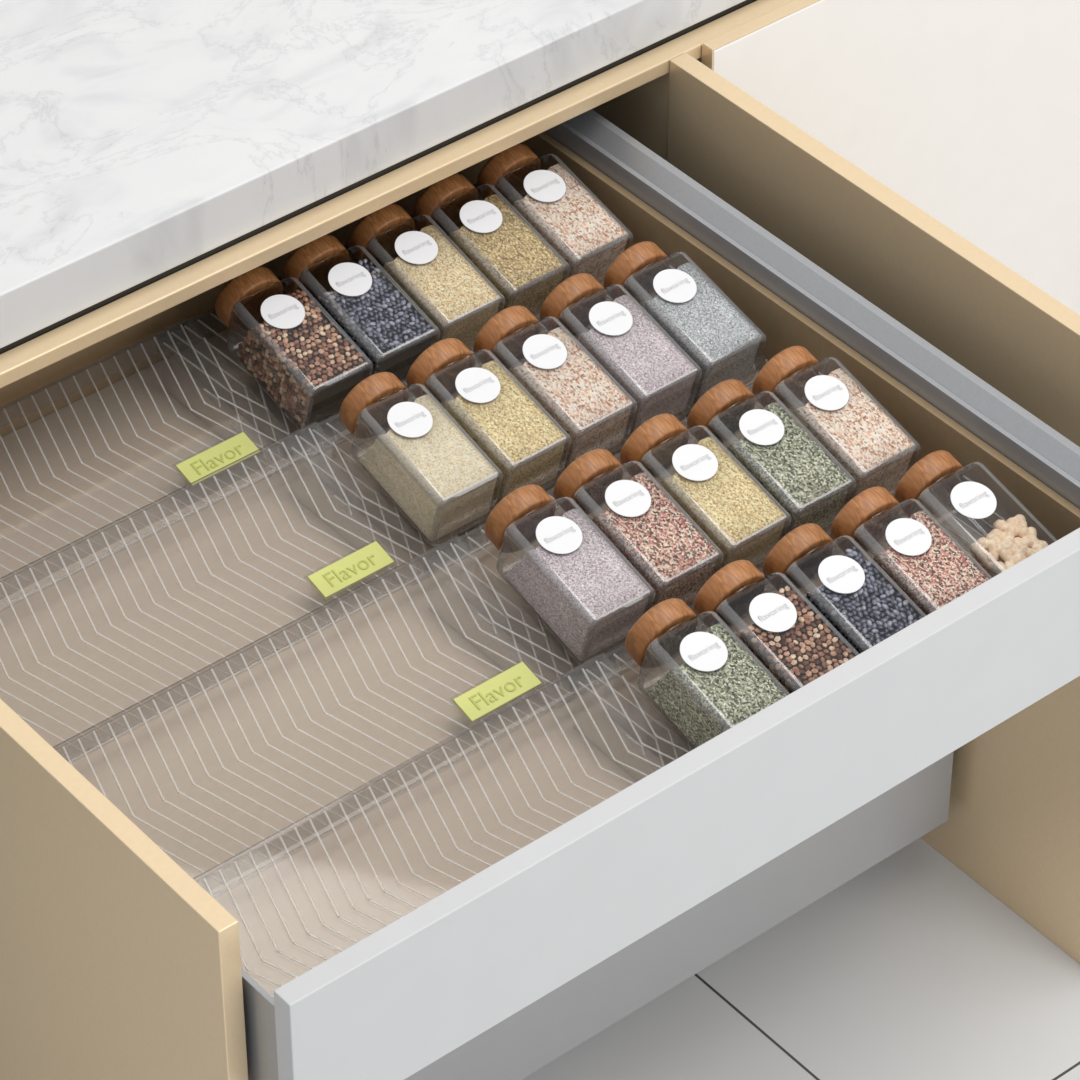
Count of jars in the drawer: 20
